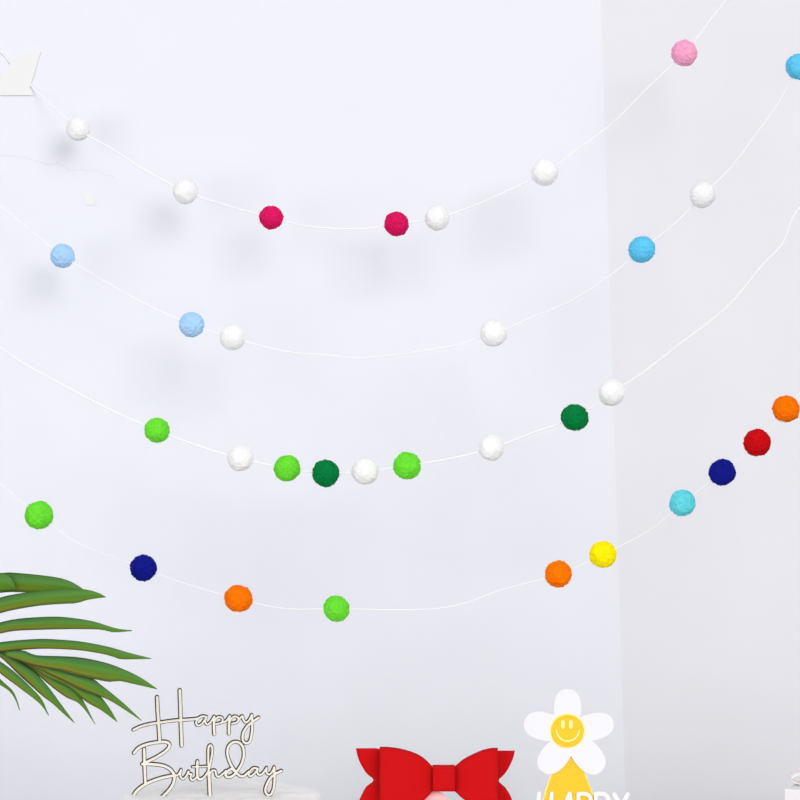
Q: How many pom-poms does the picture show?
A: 33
